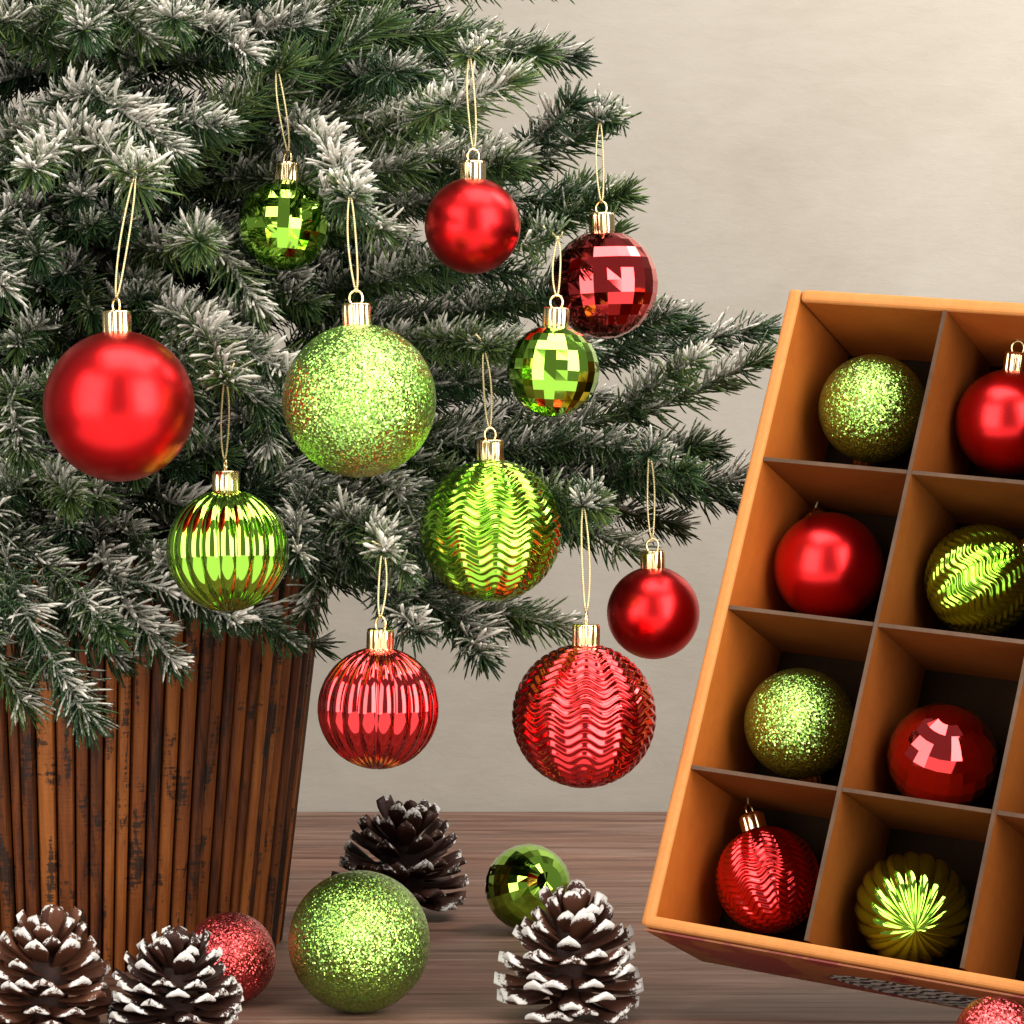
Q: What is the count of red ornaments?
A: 12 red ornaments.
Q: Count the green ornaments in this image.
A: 11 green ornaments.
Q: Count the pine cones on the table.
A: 4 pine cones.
